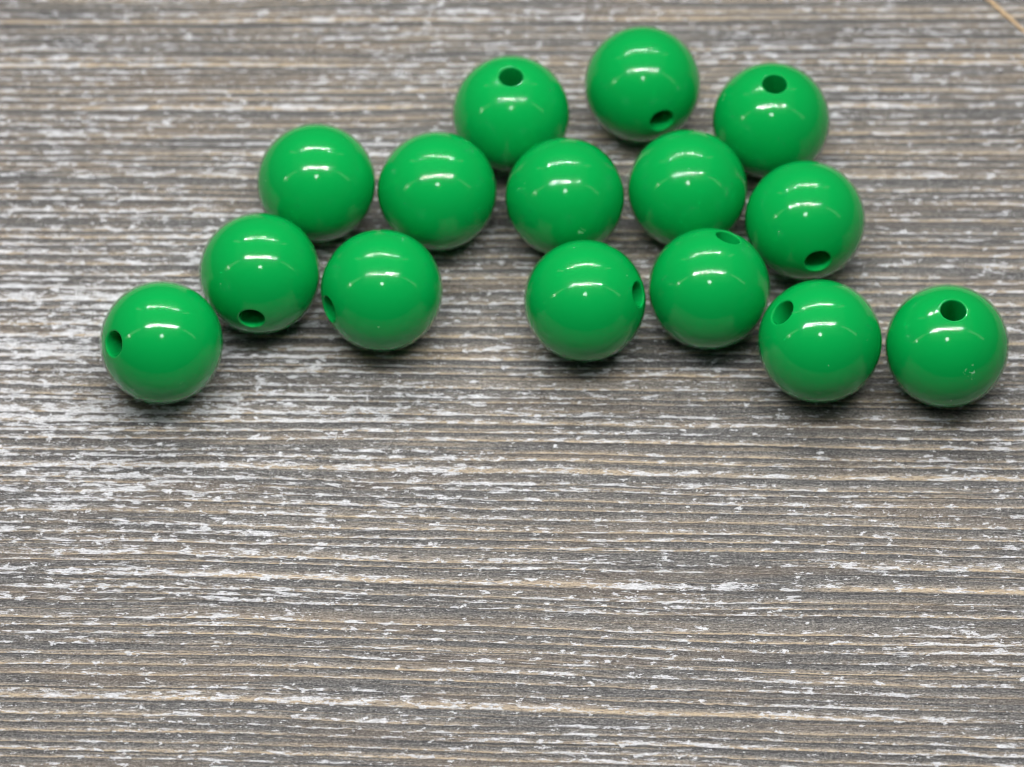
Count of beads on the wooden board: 15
